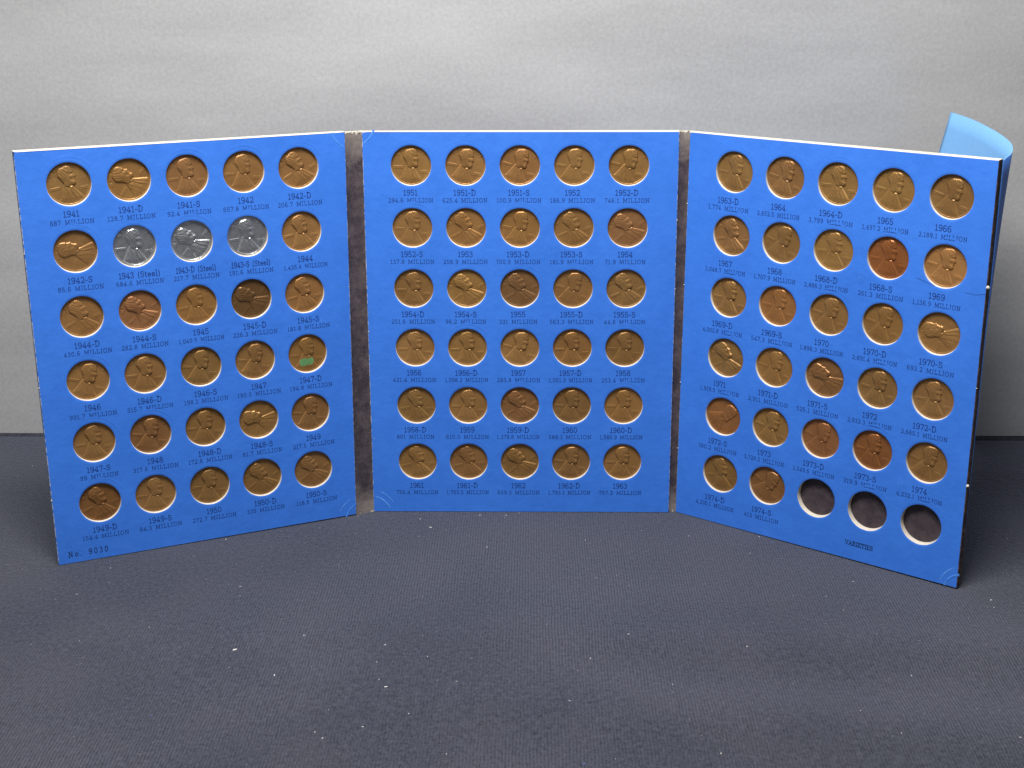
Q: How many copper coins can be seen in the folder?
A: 84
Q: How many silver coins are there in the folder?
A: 3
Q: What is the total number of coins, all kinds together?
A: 87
